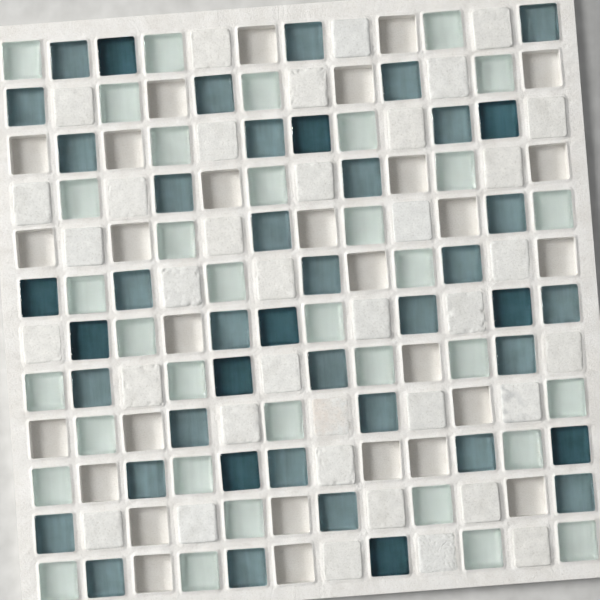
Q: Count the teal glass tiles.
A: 11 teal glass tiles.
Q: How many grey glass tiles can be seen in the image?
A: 32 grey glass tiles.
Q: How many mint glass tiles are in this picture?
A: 35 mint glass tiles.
